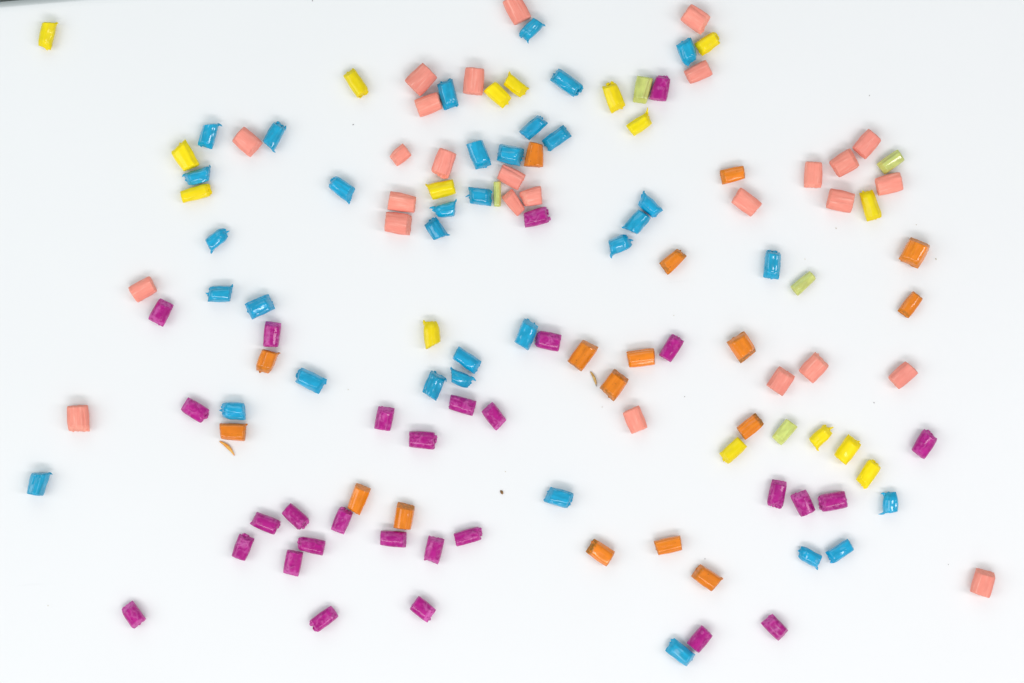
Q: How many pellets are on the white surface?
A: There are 128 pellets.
